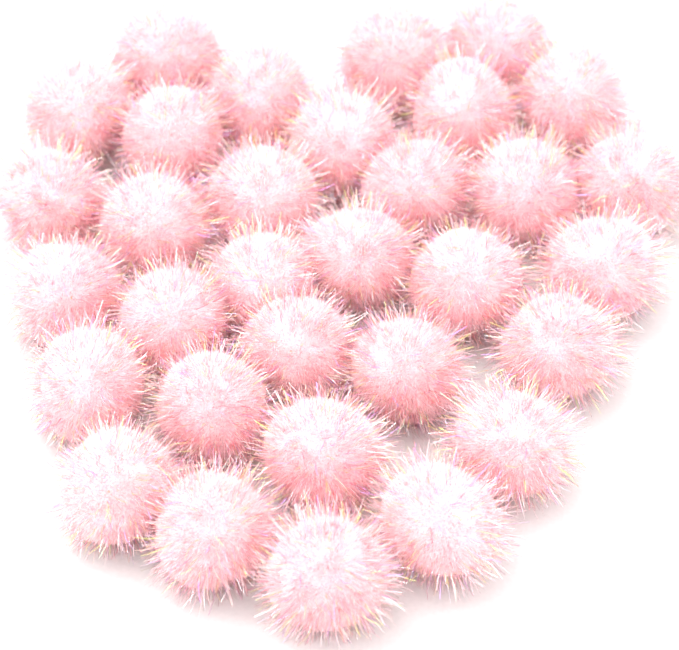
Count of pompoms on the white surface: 32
